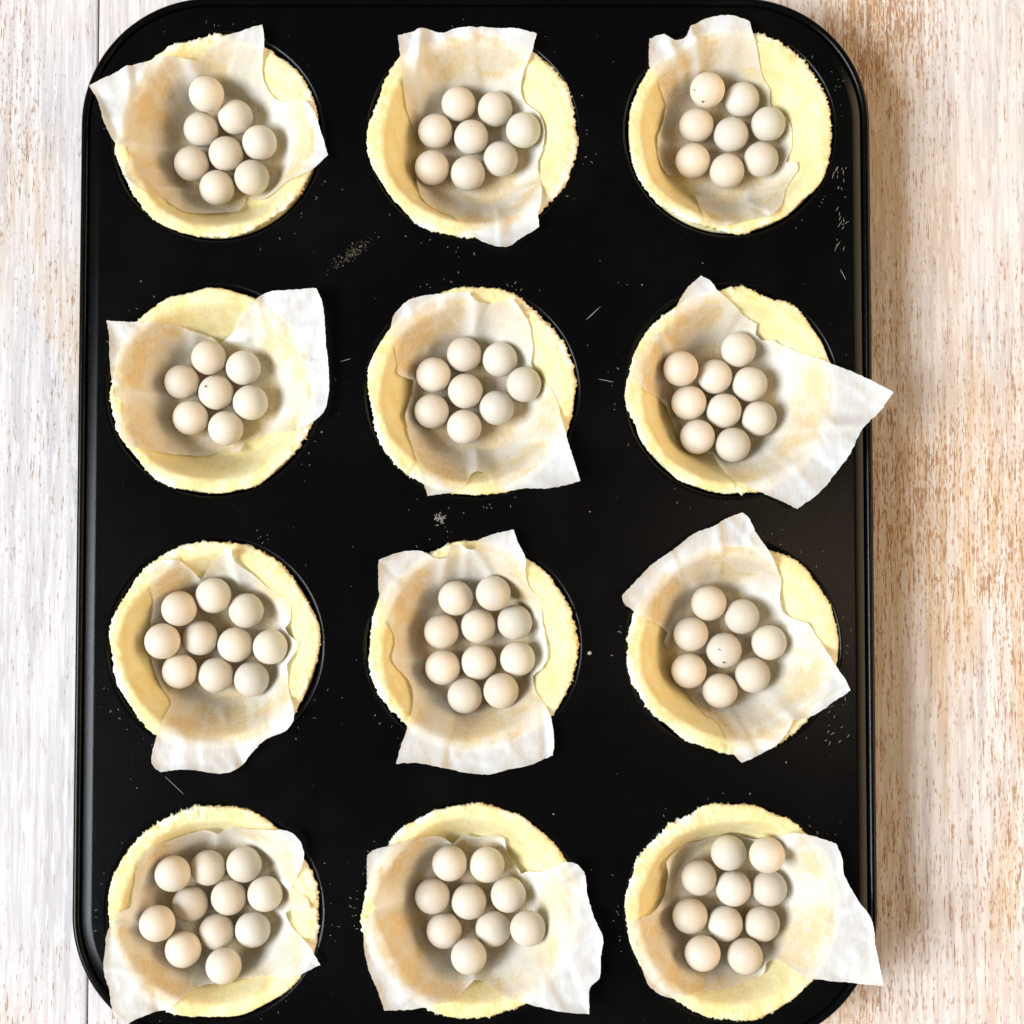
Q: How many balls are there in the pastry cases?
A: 106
